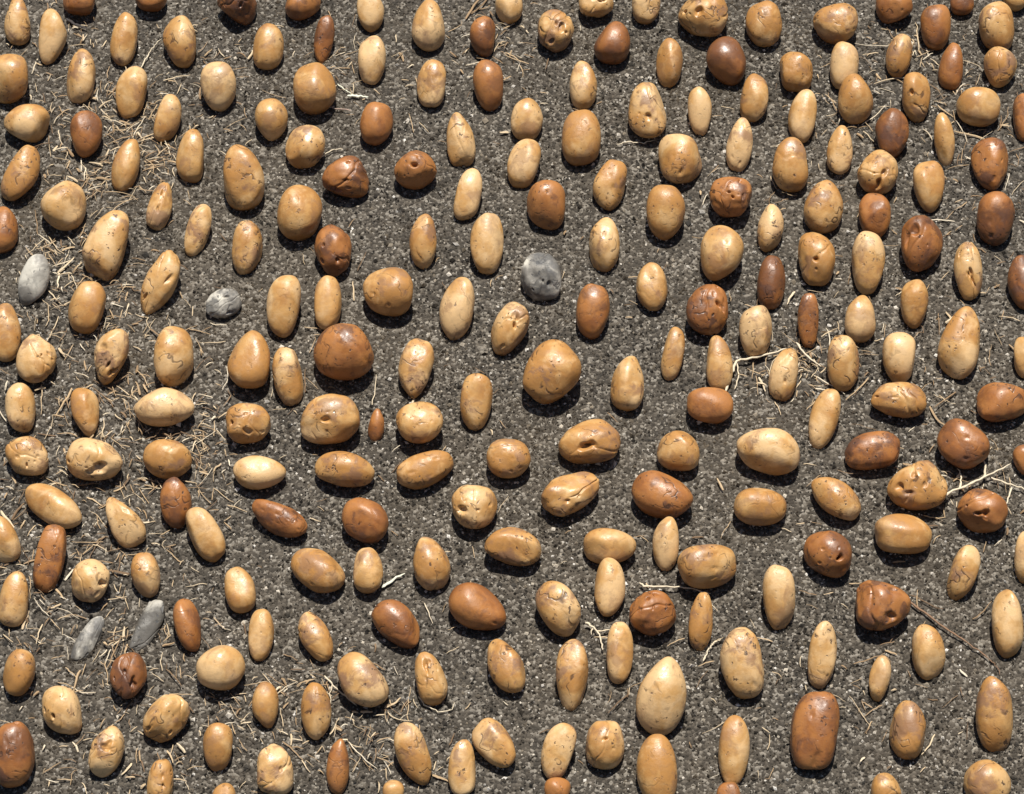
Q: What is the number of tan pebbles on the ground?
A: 182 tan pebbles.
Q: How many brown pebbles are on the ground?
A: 57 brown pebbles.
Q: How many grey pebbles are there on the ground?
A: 5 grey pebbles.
